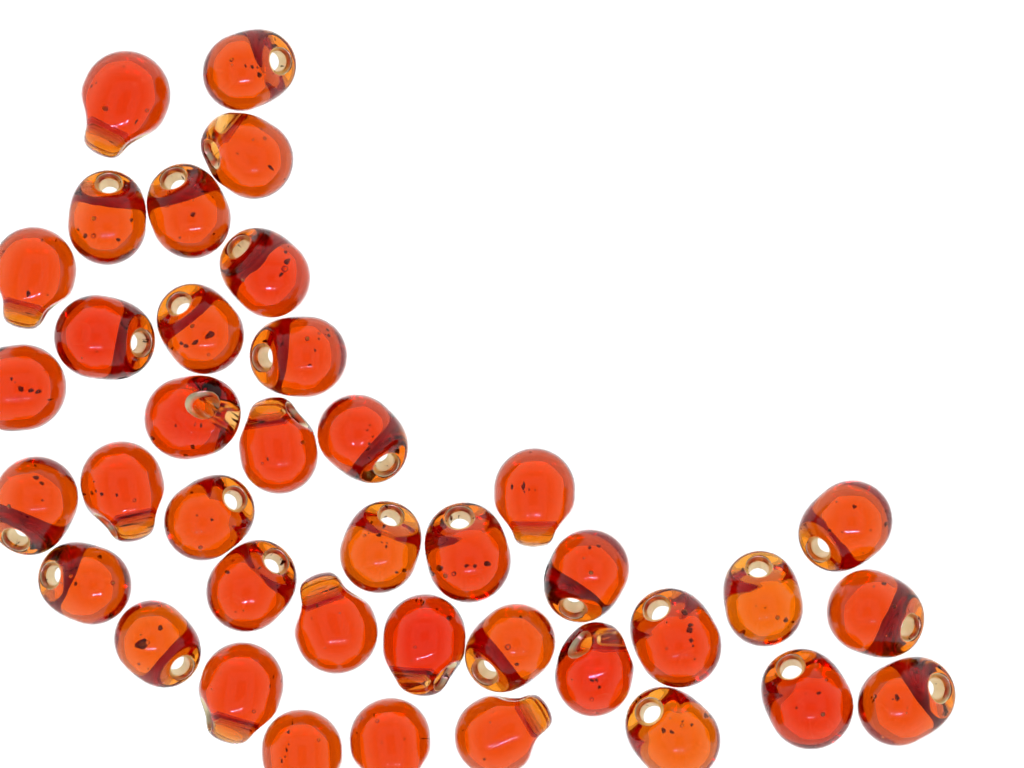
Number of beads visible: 39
